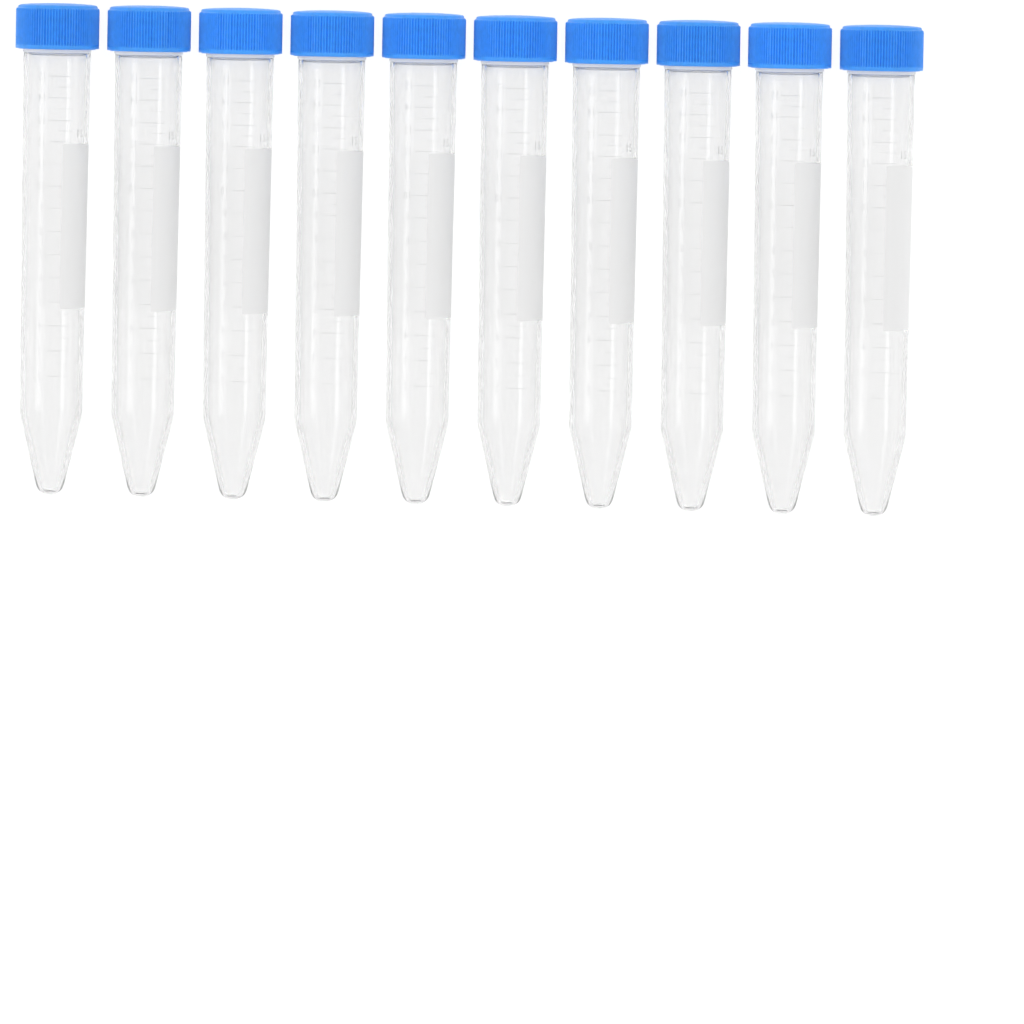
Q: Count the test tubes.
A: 10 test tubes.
